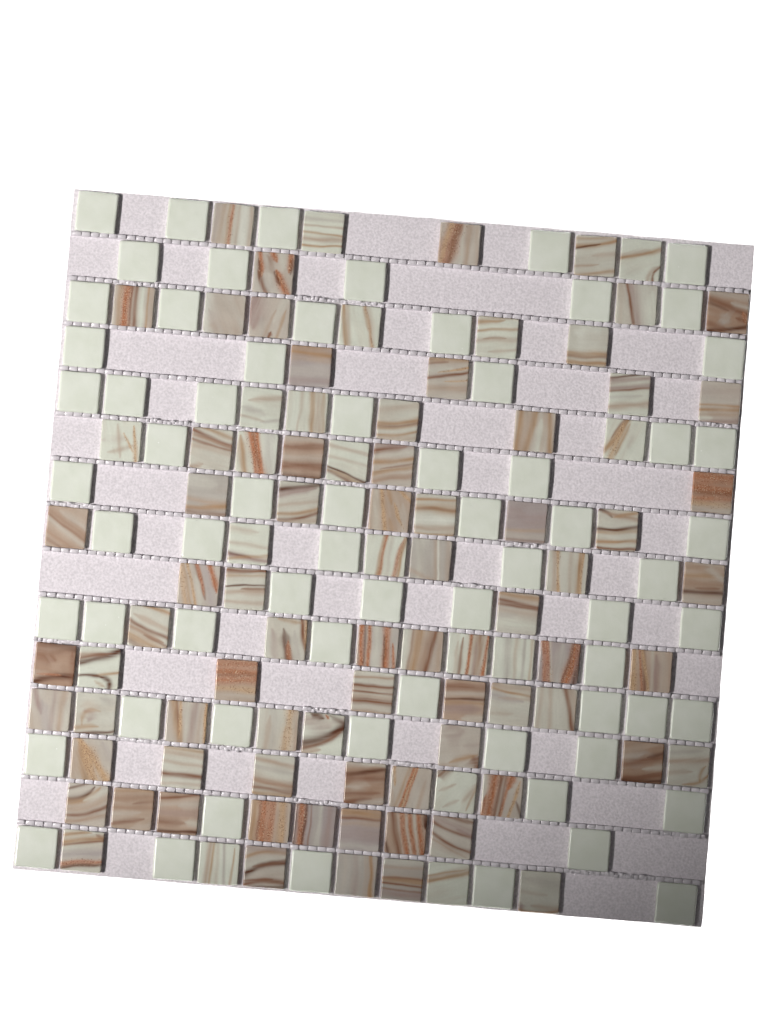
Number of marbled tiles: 90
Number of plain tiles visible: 67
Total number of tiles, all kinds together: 157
